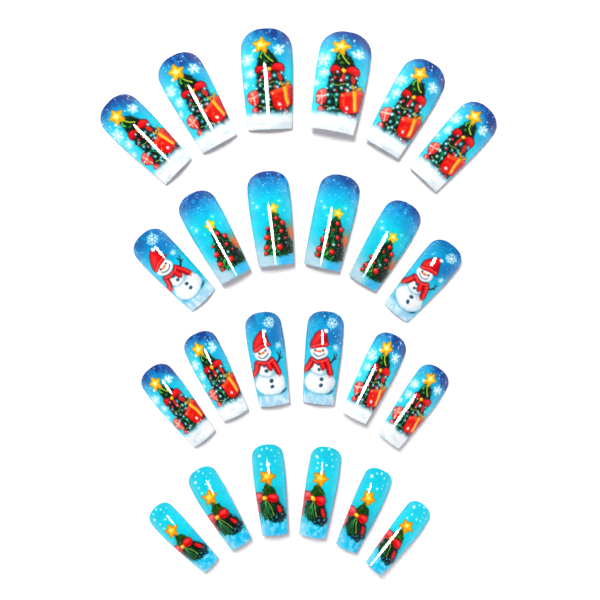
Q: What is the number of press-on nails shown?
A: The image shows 24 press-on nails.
